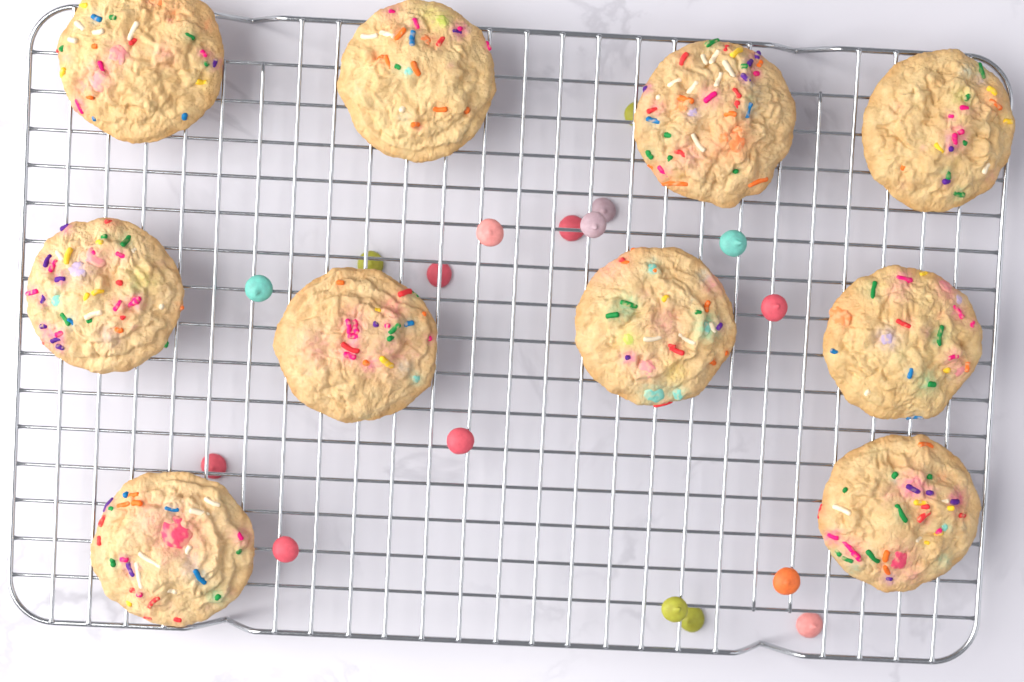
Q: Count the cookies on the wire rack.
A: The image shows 10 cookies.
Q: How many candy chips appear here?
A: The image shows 17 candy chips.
